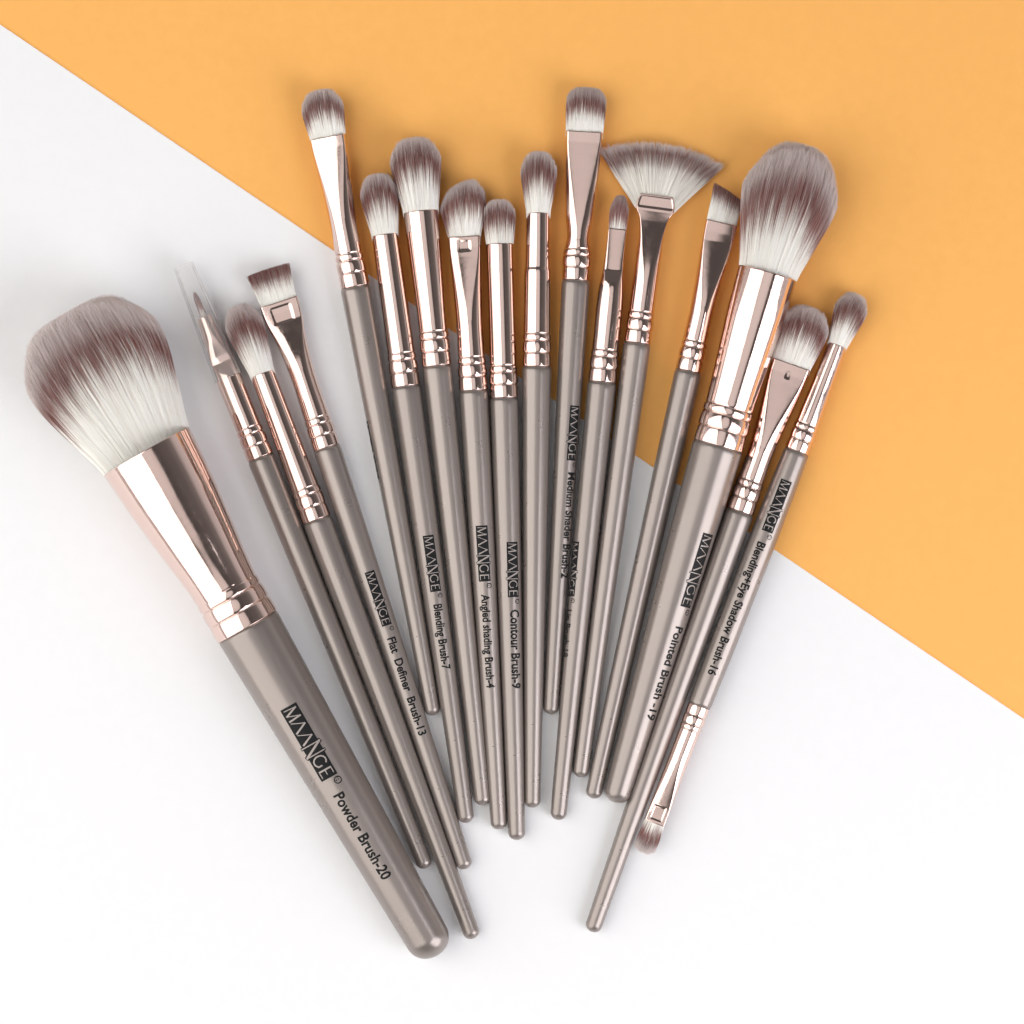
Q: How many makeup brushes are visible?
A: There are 17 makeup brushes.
